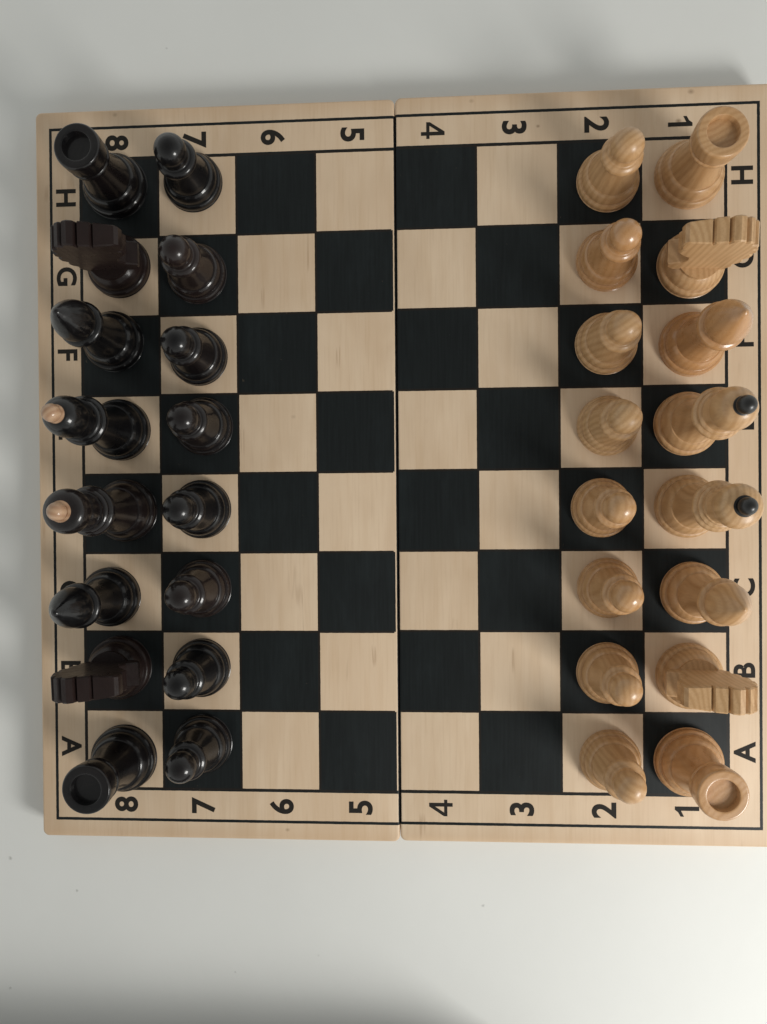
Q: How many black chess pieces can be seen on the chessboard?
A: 16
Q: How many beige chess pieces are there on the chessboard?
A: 16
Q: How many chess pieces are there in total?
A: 32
